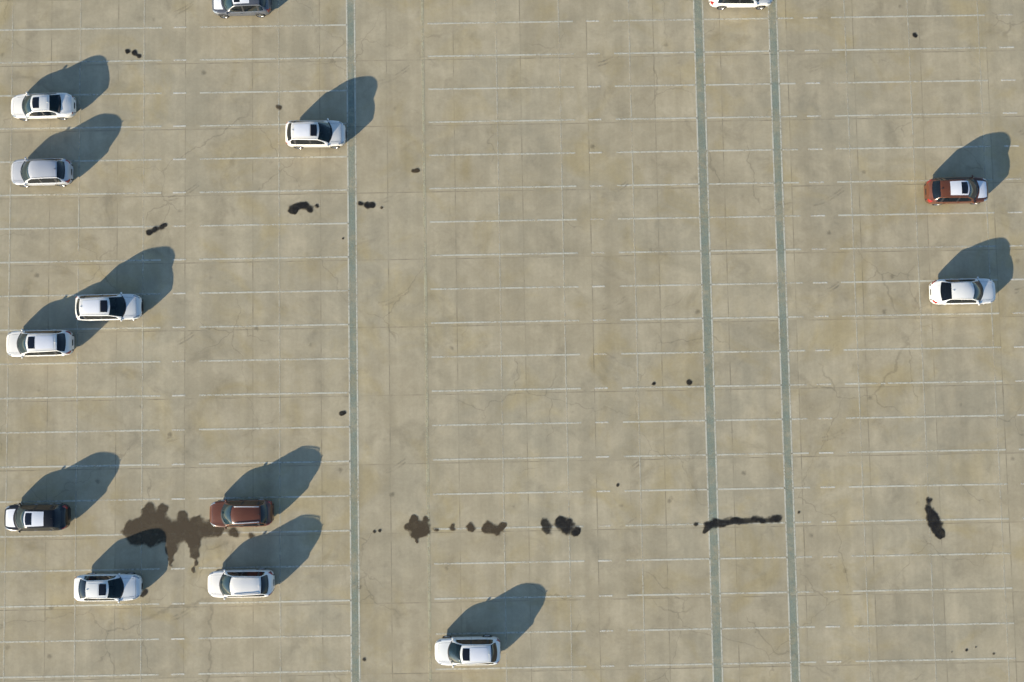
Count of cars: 14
